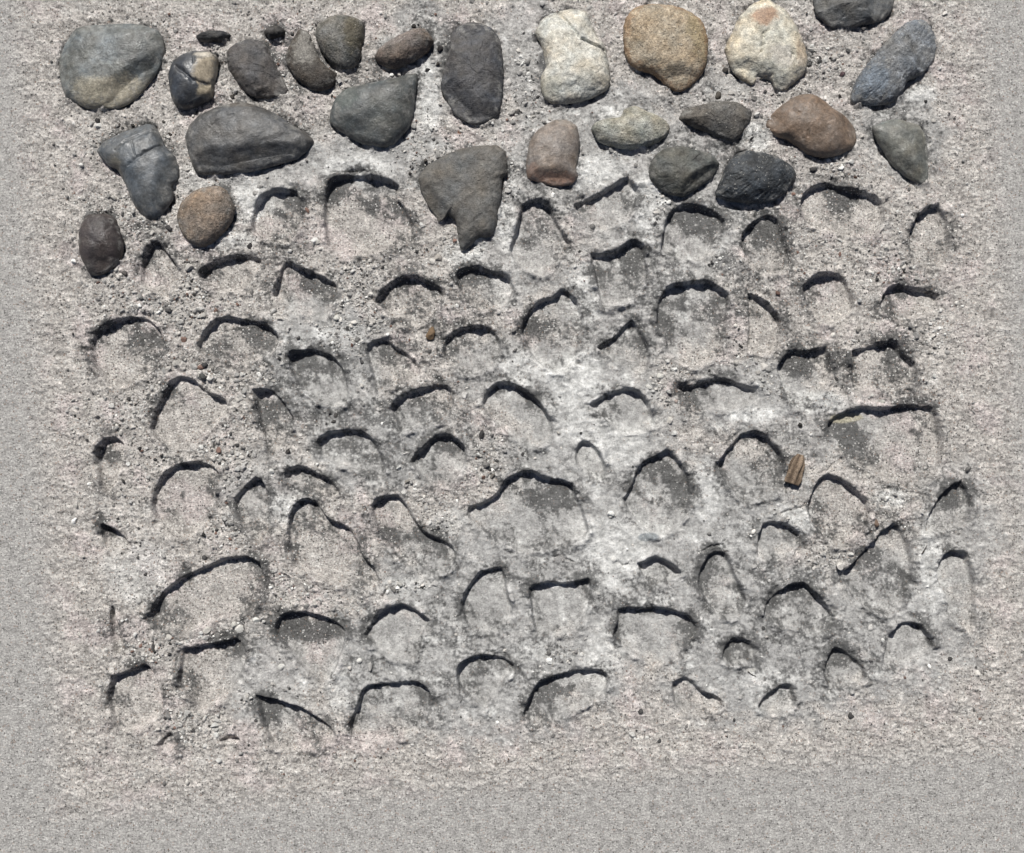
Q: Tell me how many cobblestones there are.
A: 27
